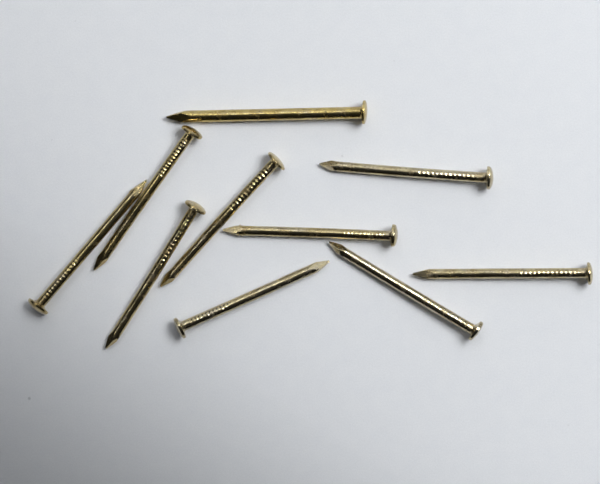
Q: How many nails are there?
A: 10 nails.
